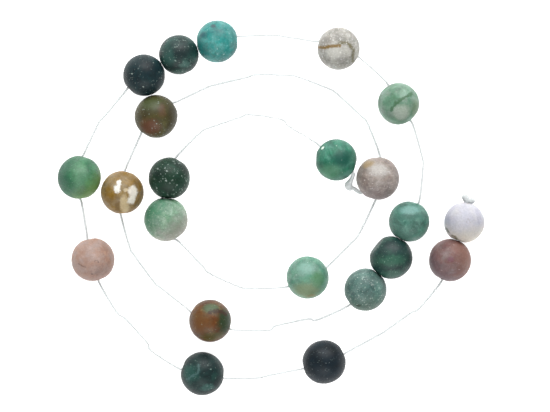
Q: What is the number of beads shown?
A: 22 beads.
